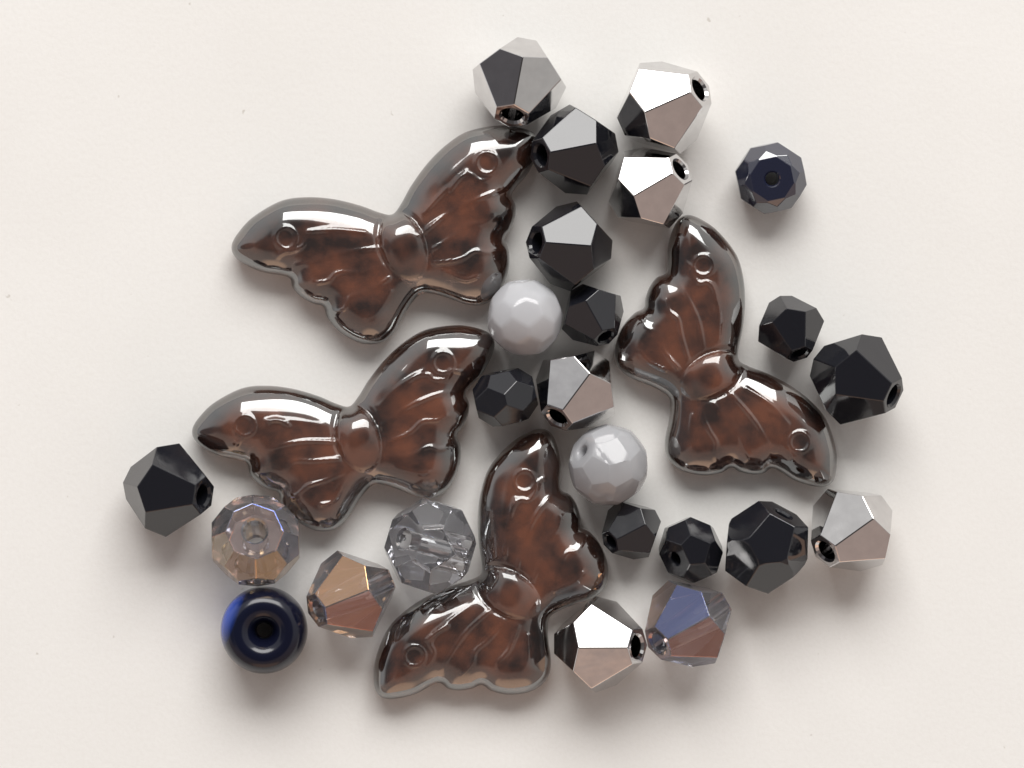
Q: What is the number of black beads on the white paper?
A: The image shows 10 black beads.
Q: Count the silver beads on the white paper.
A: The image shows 6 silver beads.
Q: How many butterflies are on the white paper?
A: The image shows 4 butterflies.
